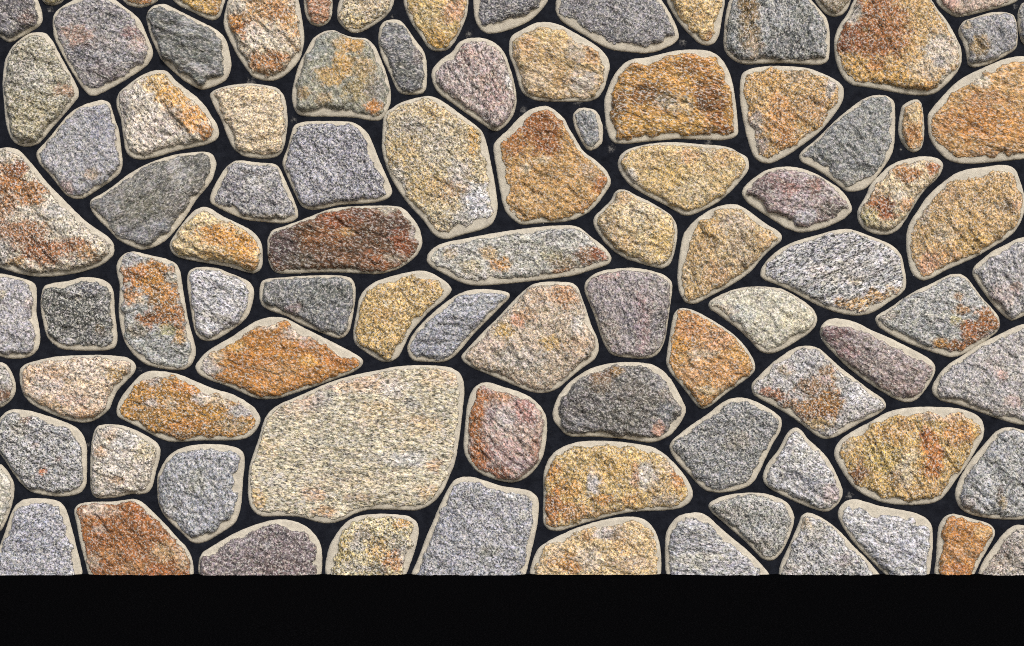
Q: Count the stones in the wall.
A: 93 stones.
